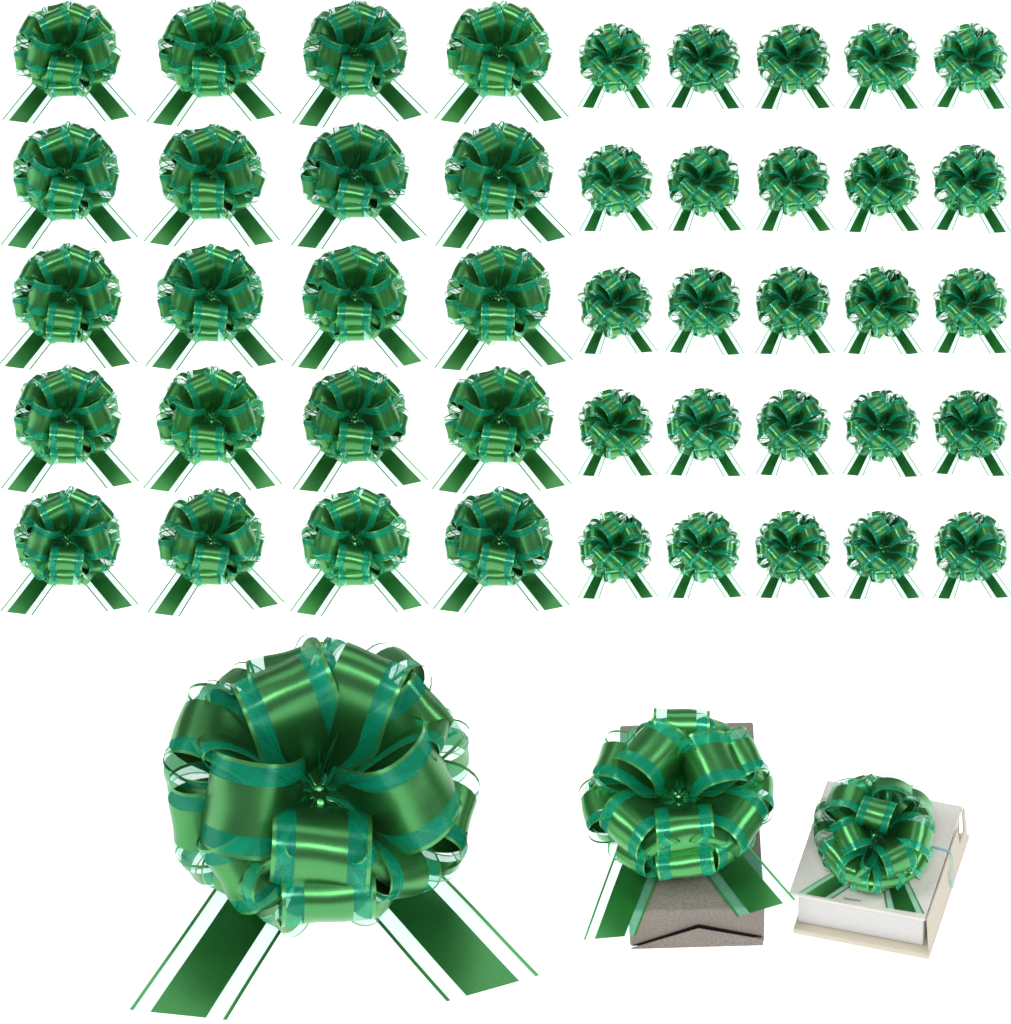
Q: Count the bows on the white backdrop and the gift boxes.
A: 48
